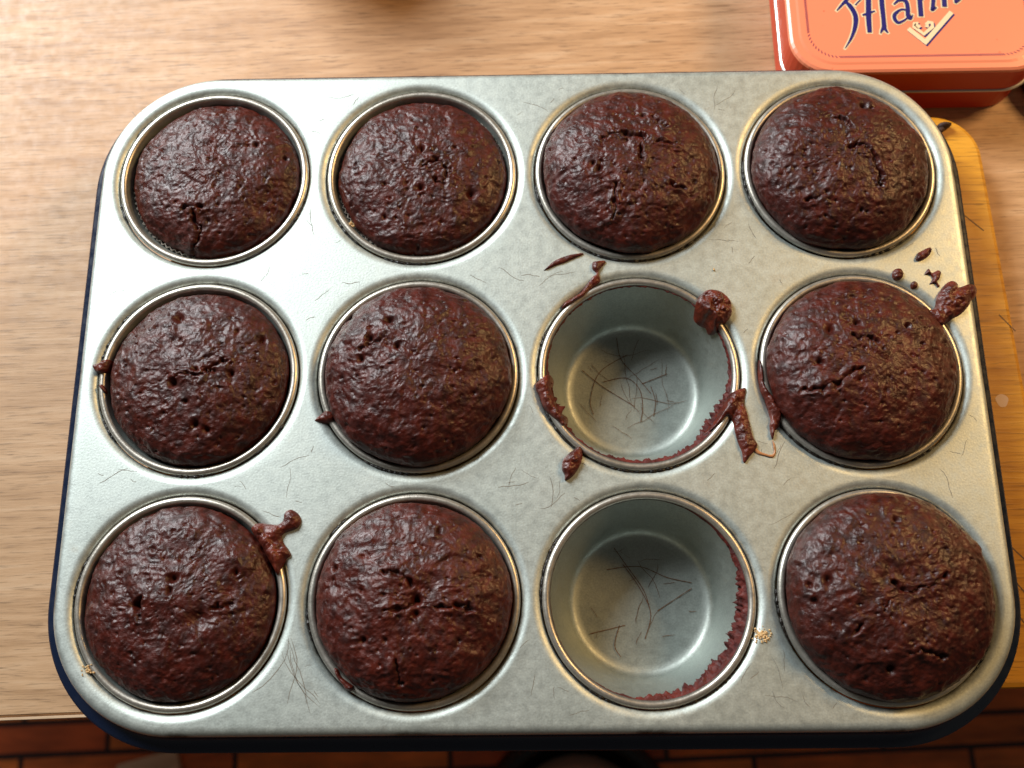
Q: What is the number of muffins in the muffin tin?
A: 10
